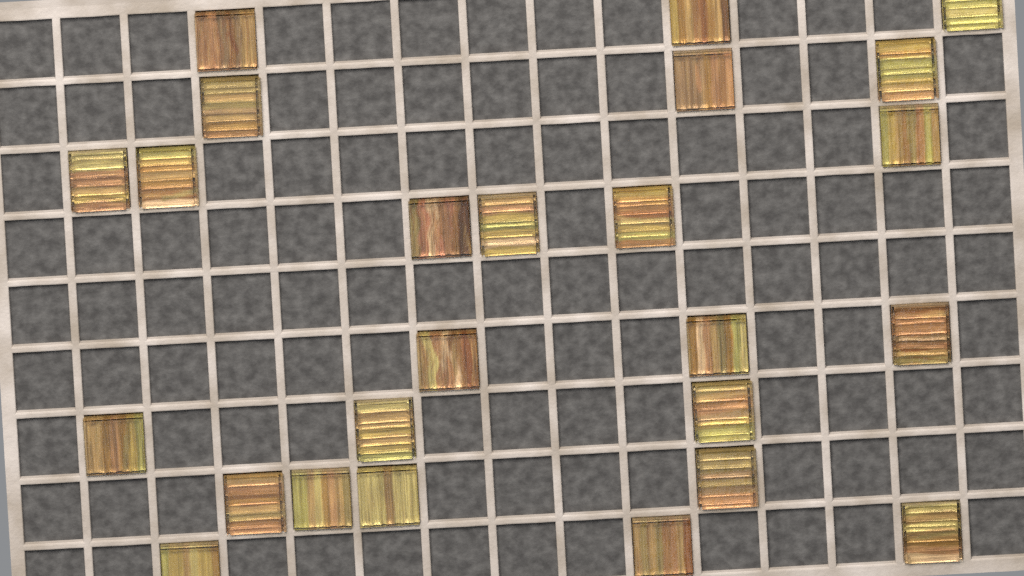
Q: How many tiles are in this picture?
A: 25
